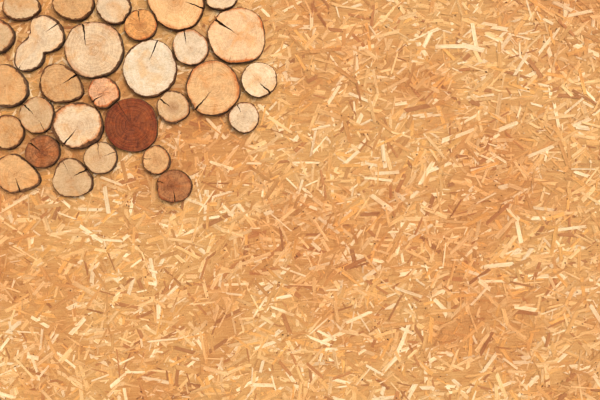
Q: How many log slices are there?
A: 29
